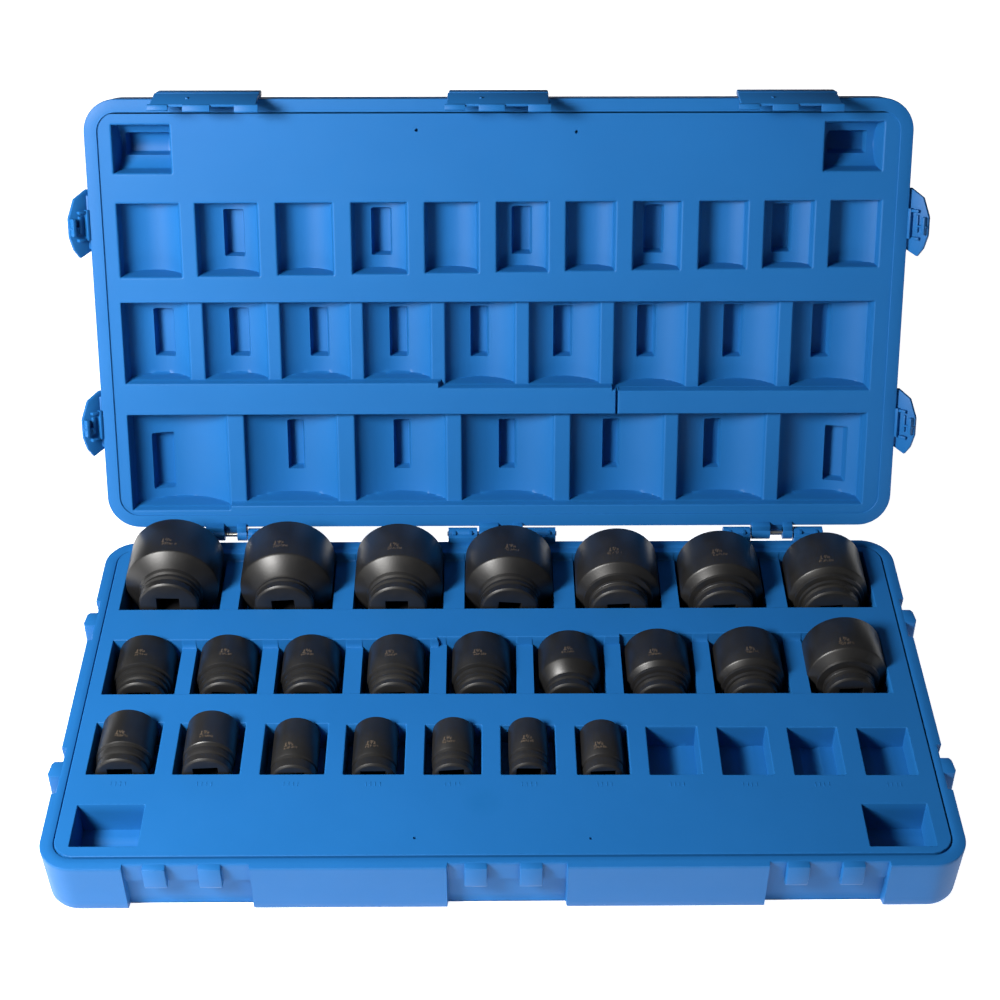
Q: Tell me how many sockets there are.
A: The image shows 23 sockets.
